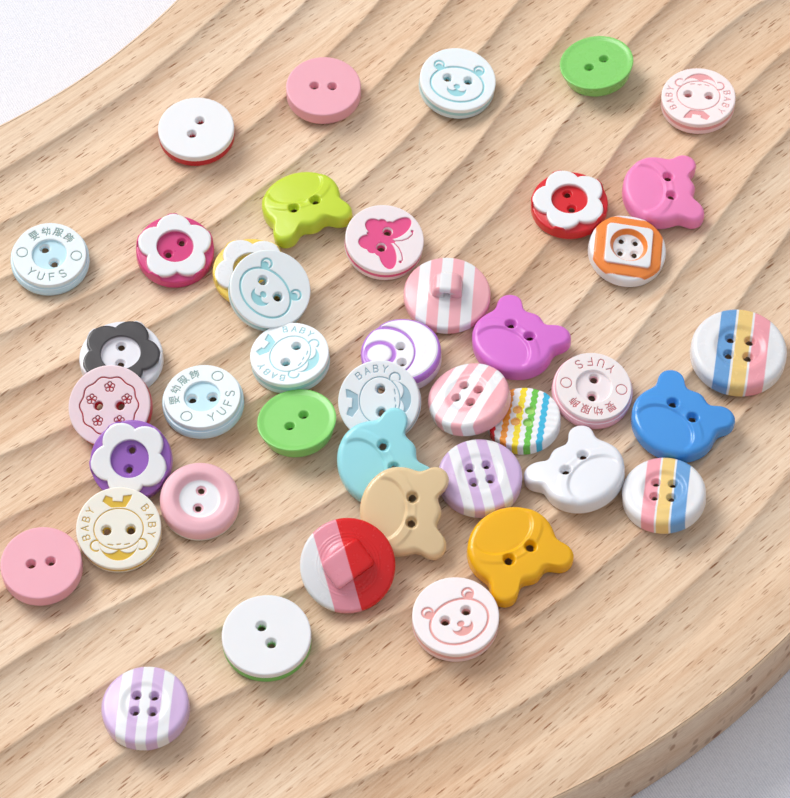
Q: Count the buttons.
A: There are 42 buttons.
